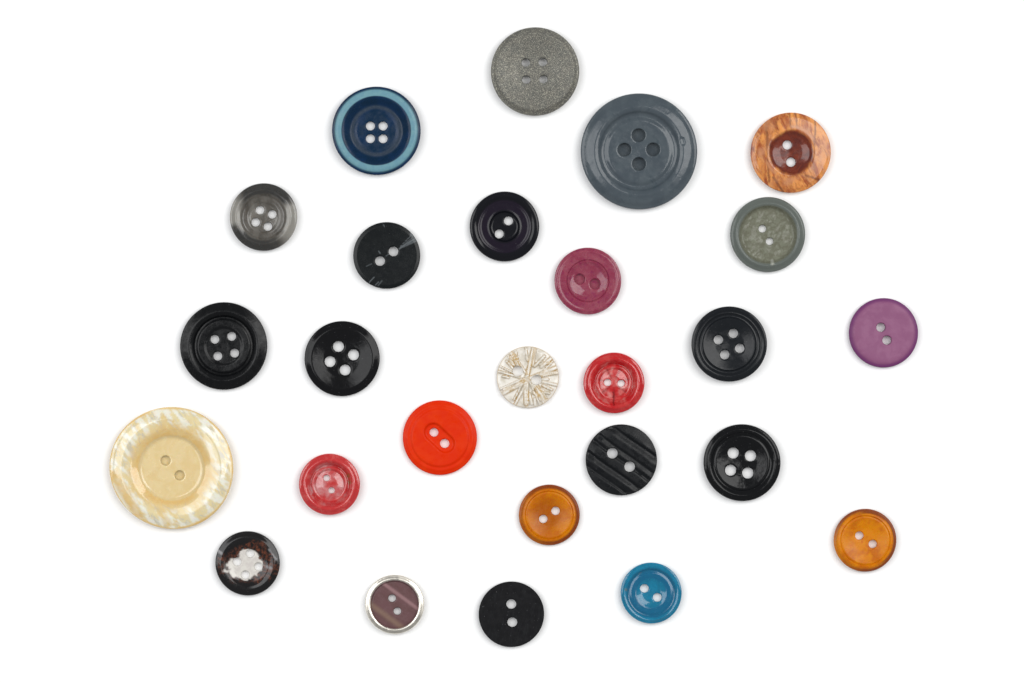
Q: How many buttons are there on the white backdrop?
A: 26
